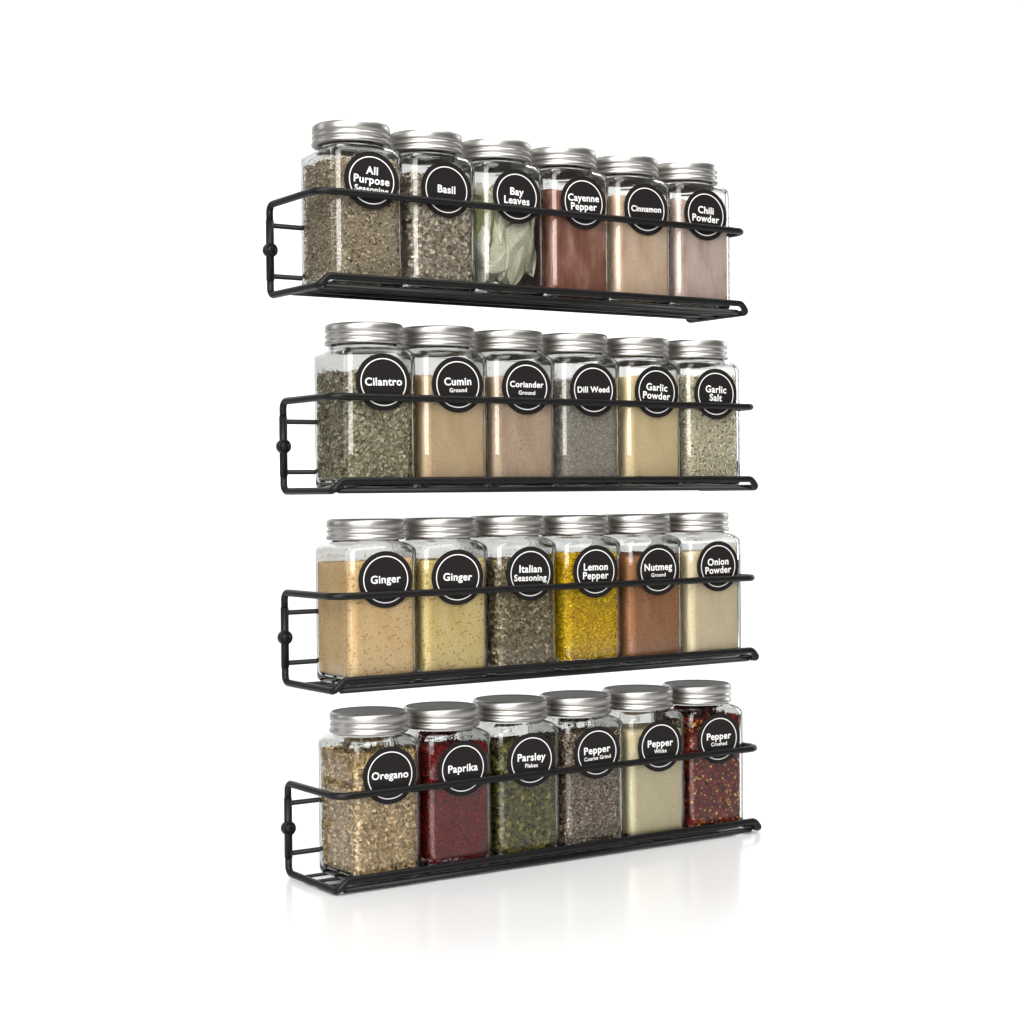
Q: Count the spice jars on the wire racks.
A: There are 24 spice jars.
